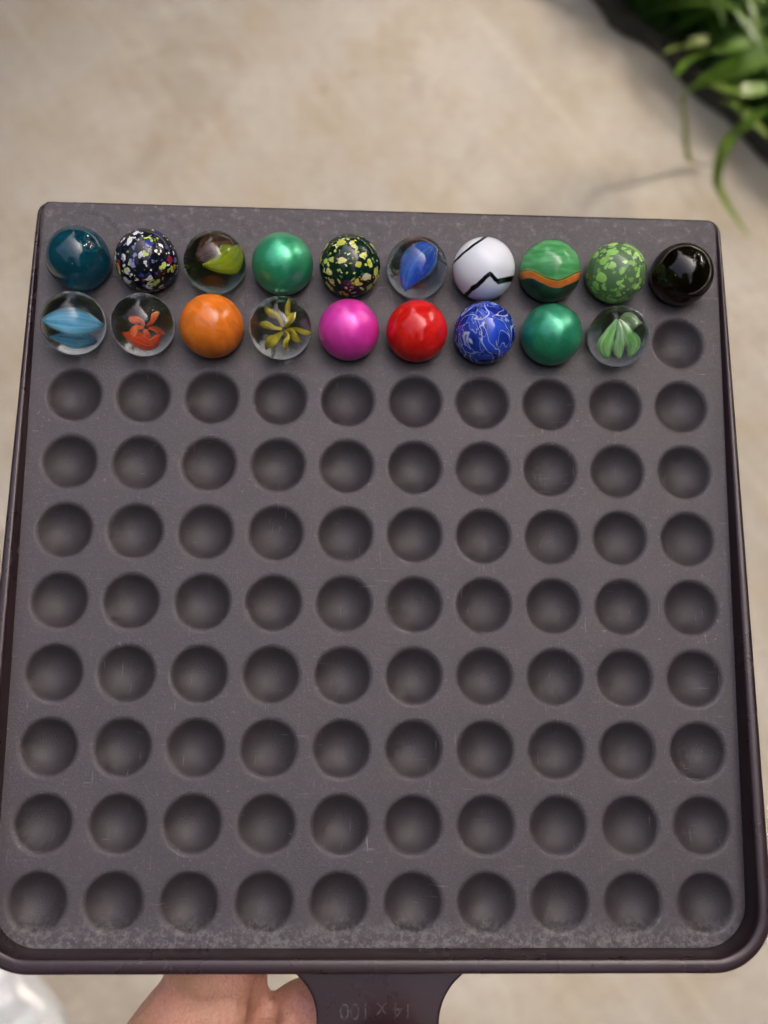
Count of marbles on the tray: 19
